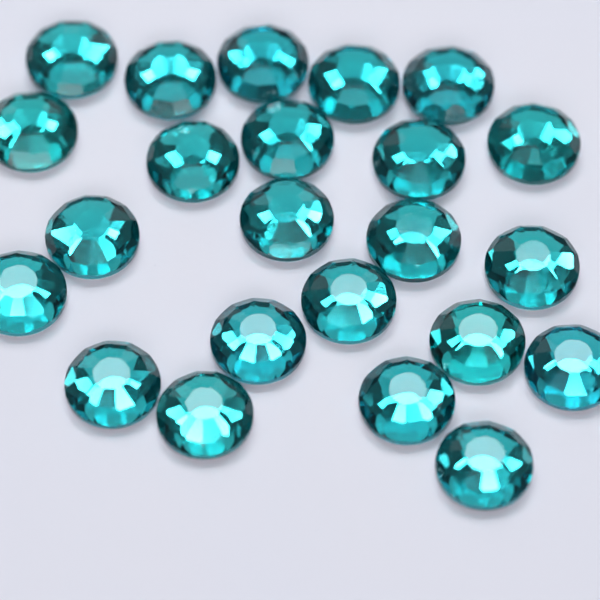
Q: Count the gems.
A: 23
